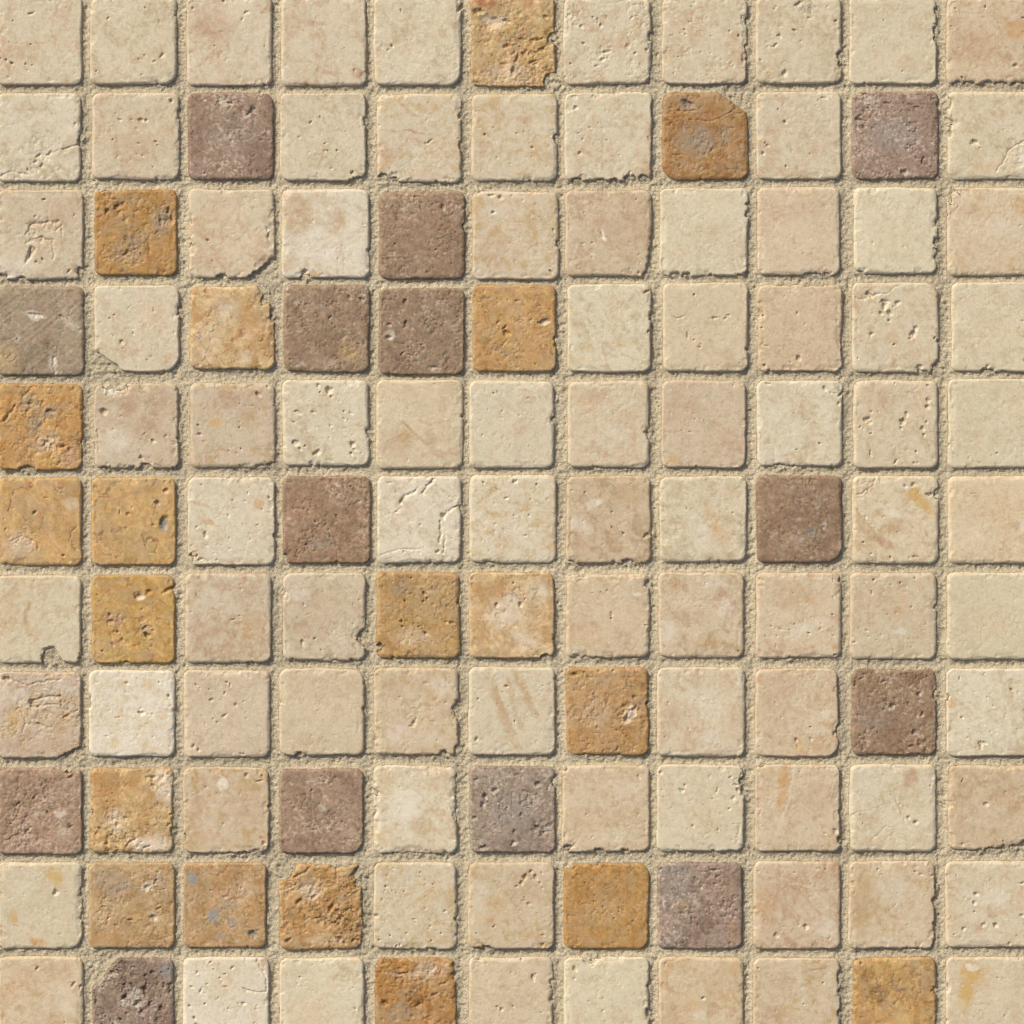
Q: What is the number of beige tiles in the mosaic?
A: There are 88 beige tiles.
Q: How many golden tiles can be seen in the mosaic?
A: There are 19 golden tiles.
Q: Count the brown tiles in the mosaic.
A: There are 14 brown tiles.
